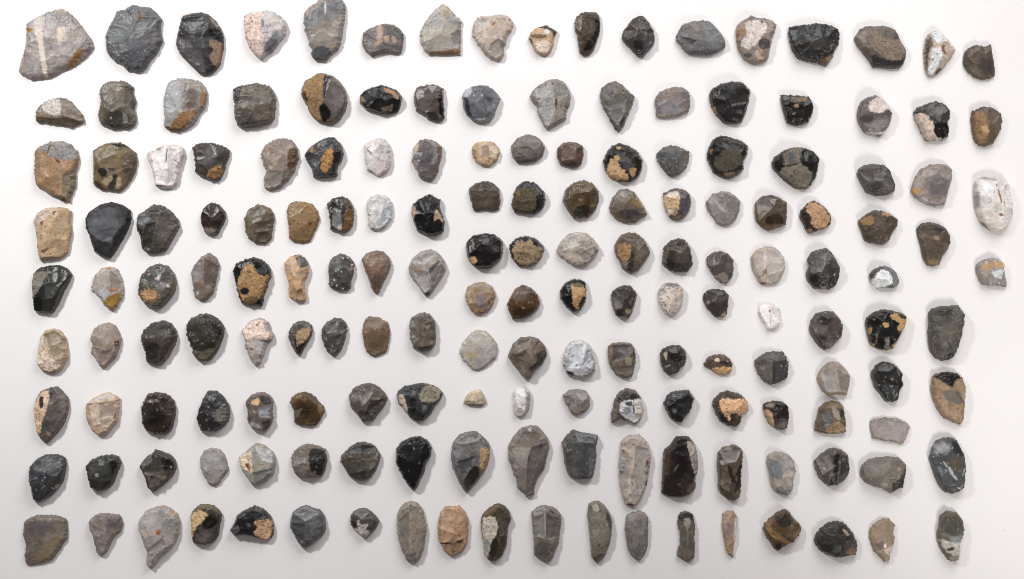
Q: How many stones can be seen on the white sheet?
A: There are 172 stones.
